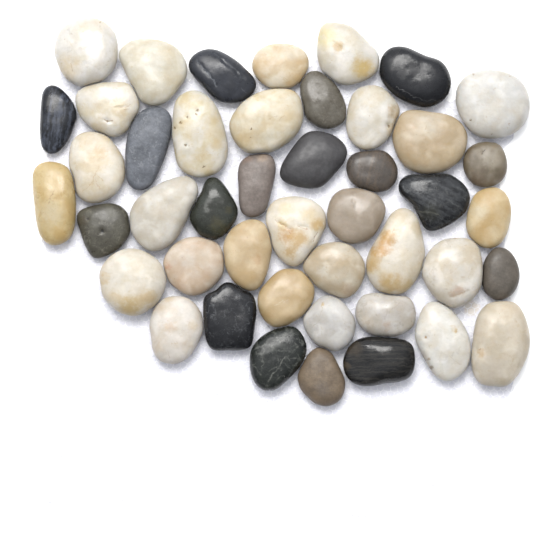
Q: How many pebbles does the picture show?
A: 45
